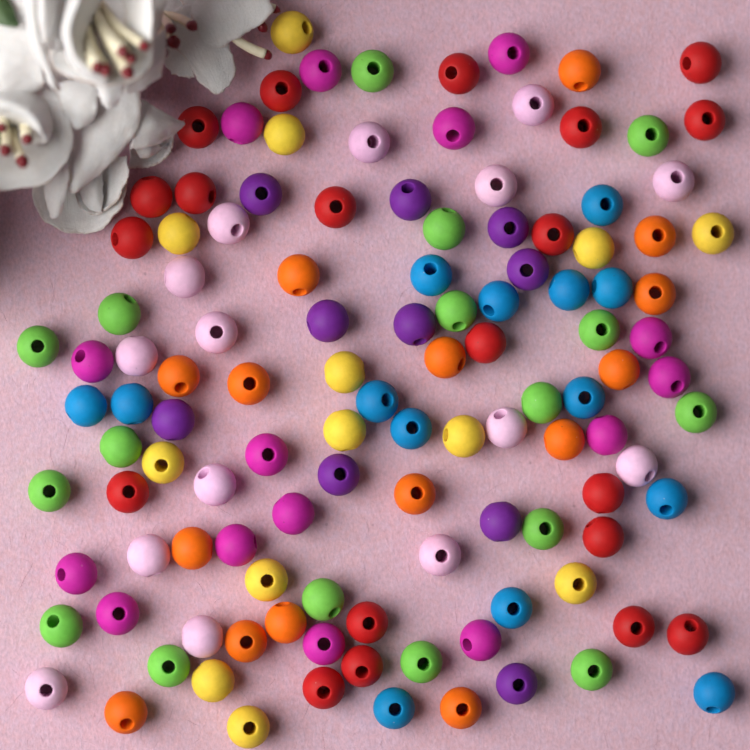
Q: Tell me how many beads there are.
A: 119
